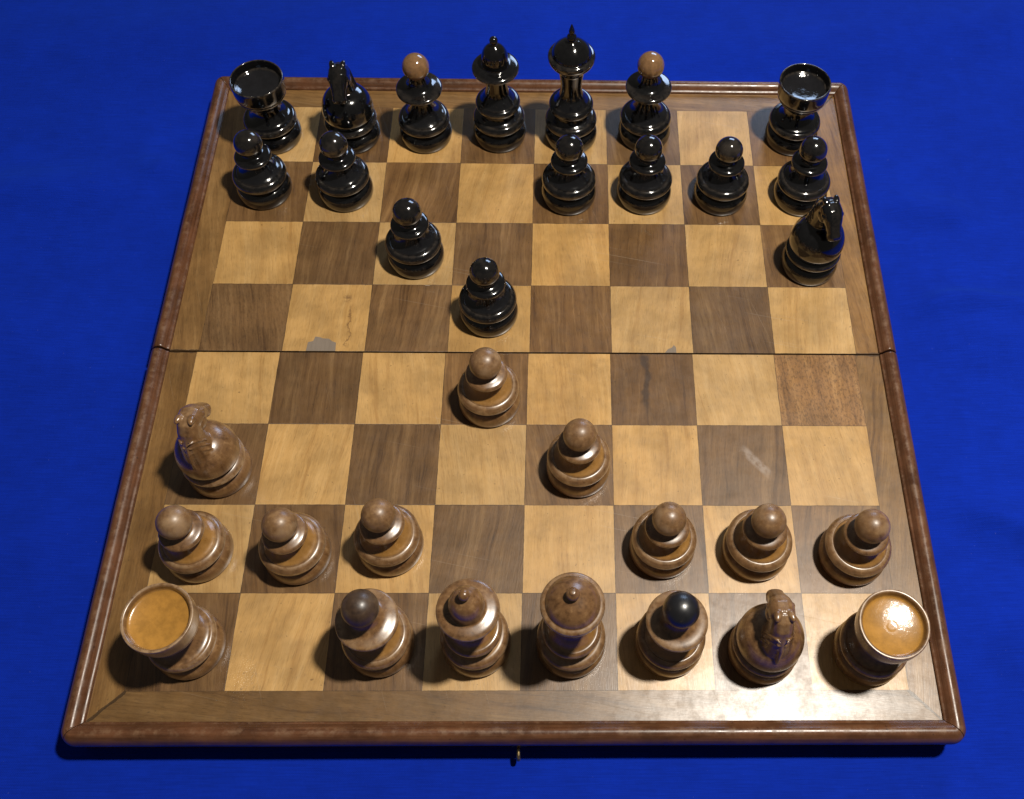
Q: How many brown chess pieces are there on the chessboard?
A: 16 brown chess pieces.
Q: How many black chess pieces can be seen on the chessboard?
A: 16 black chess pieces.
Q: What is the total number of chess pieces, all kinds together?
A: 32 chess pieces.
